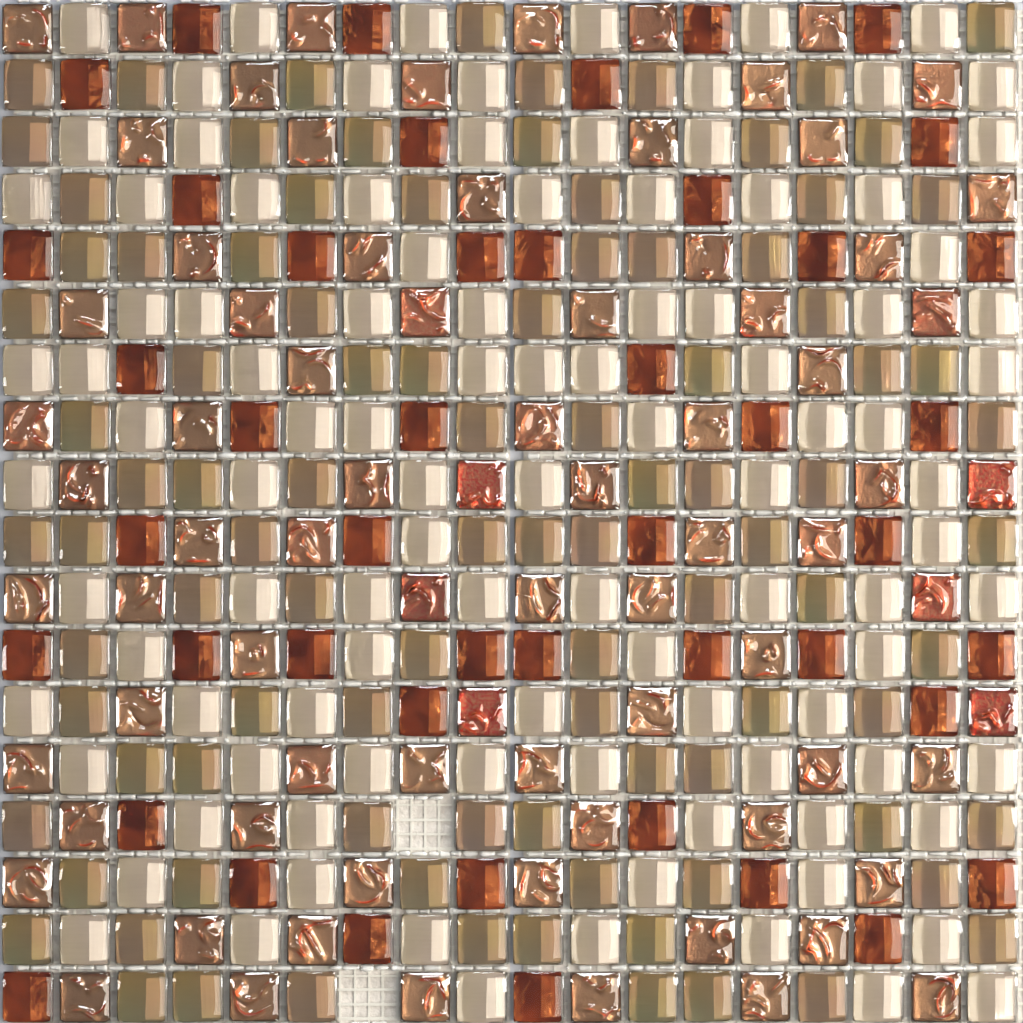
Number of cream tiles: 102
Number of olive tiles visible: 96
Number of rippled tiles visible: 78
